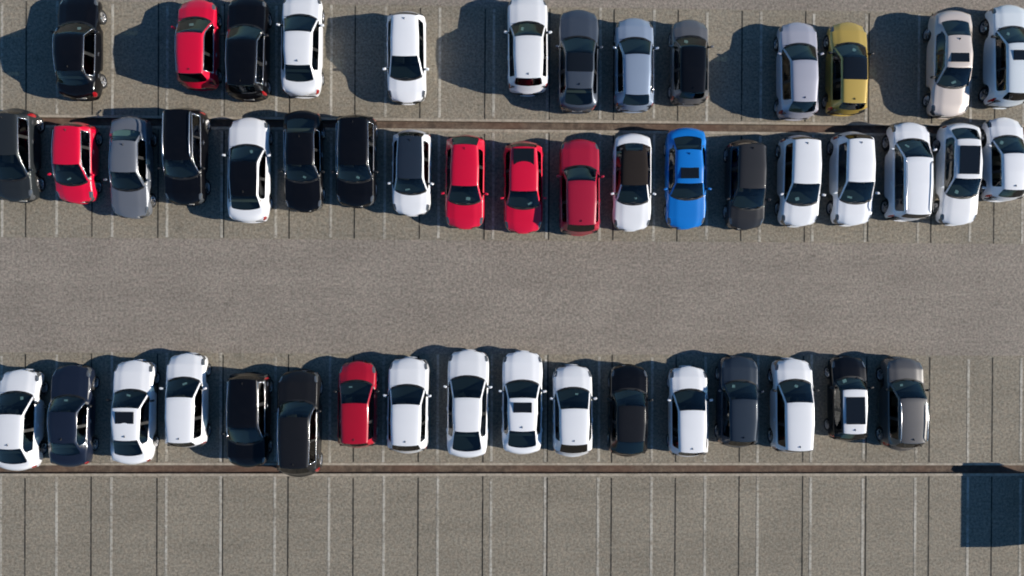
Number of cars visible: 49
